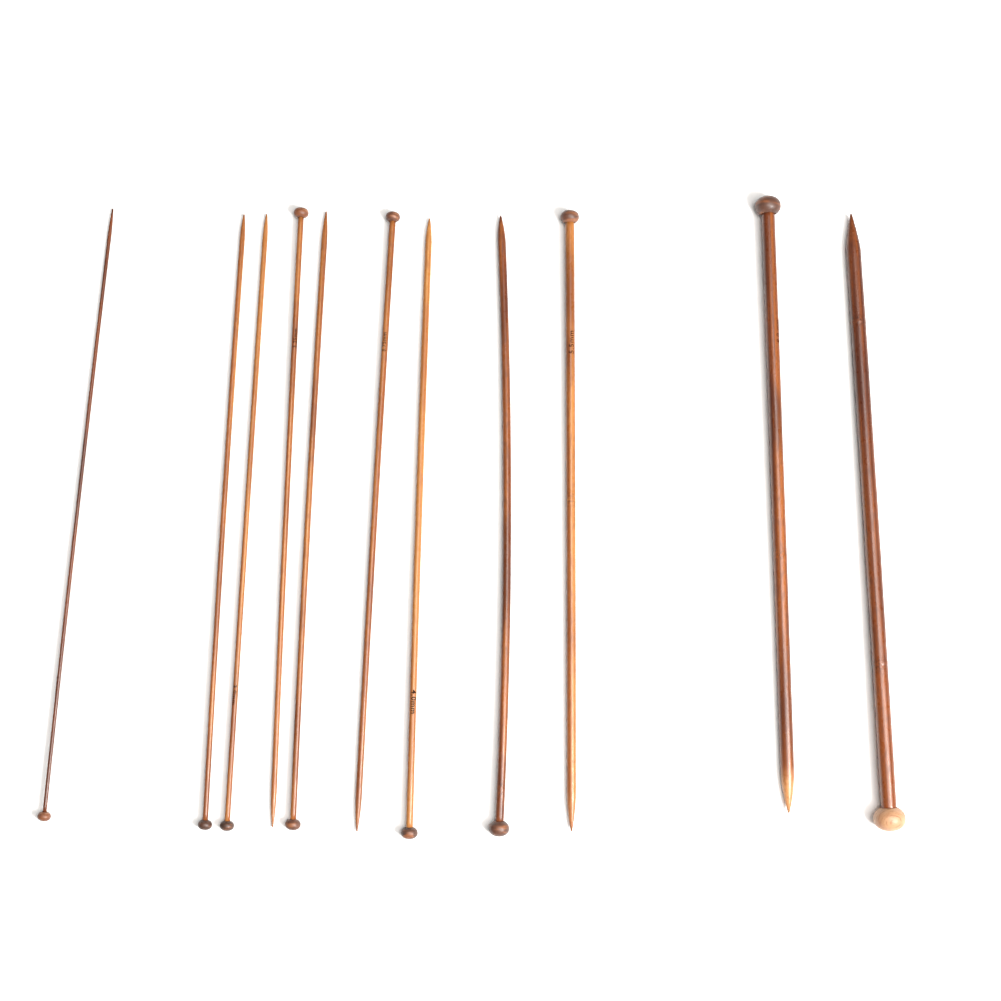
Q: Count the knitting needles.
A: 11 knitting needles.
